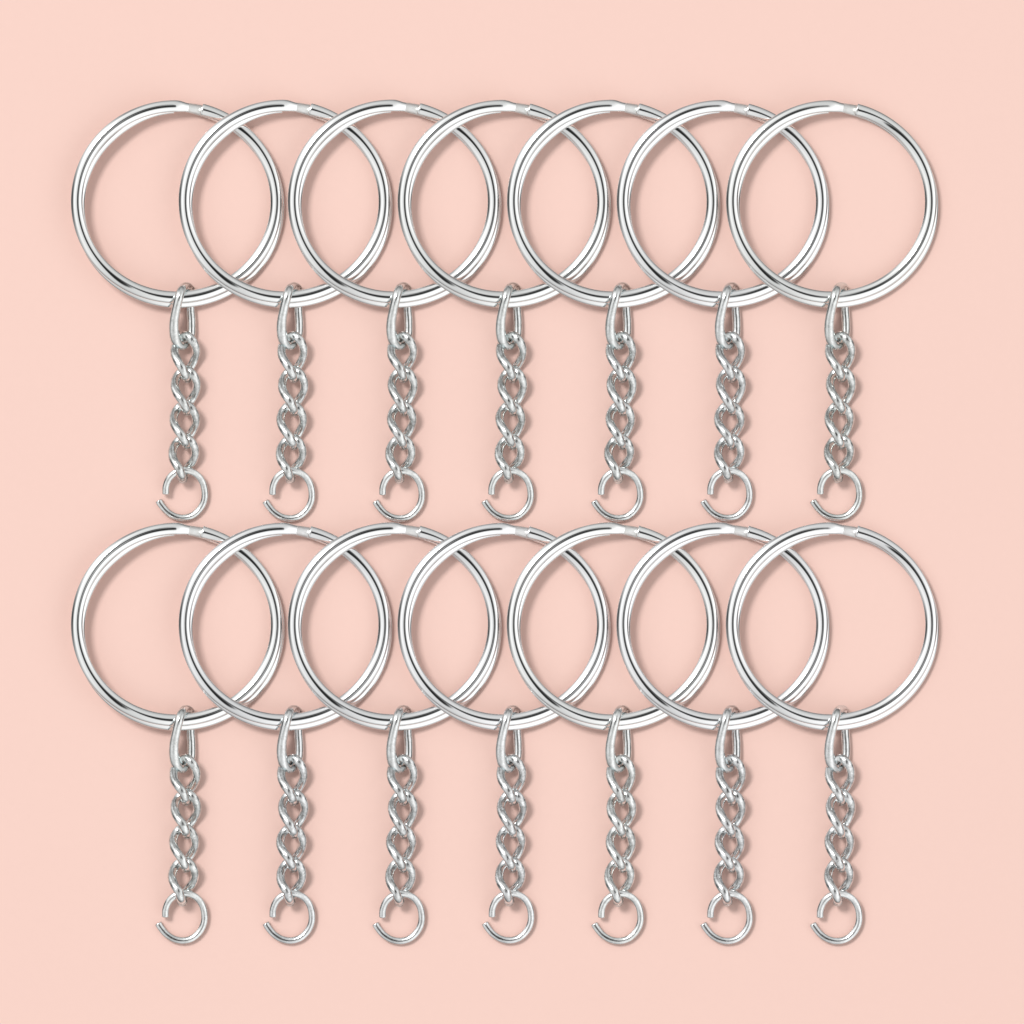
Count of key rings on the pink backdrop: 14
